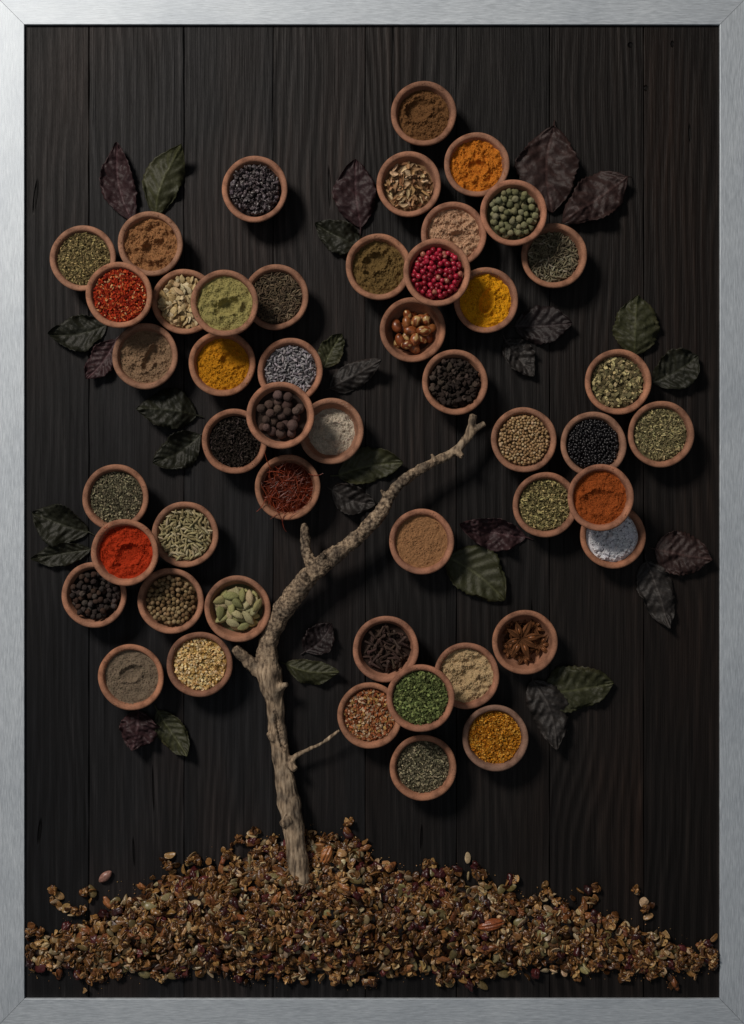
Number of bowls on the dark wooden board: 48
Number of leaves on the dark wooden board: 30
